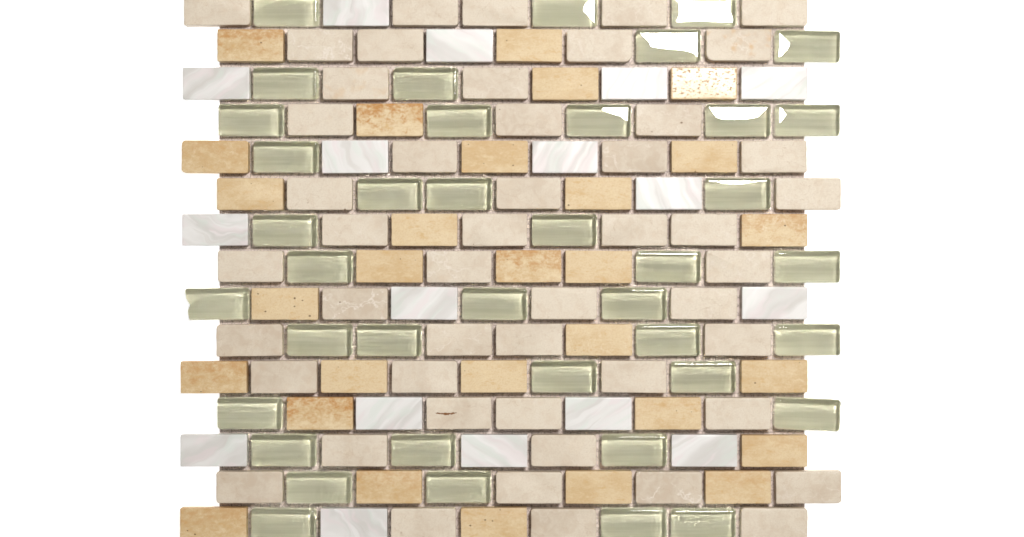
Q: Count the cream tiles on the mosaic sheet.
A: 49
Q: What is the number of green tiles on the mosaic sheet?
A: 40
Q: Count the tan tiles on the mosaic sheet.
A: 29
